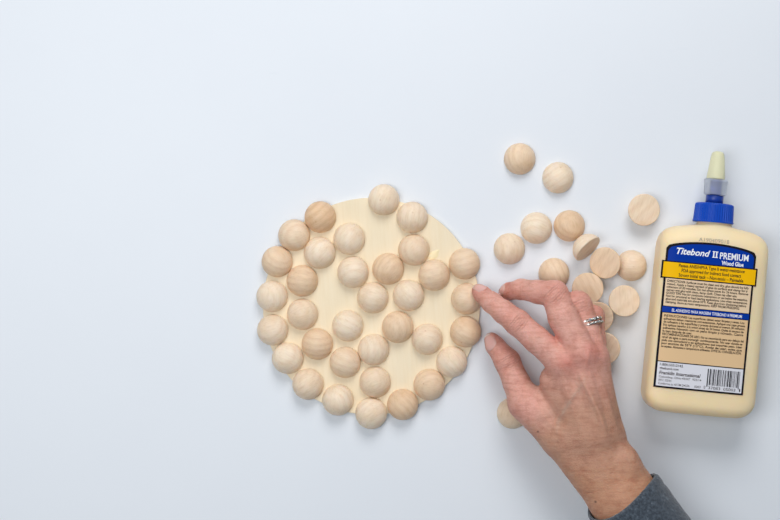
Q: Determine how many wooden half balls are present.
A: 49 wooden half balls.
